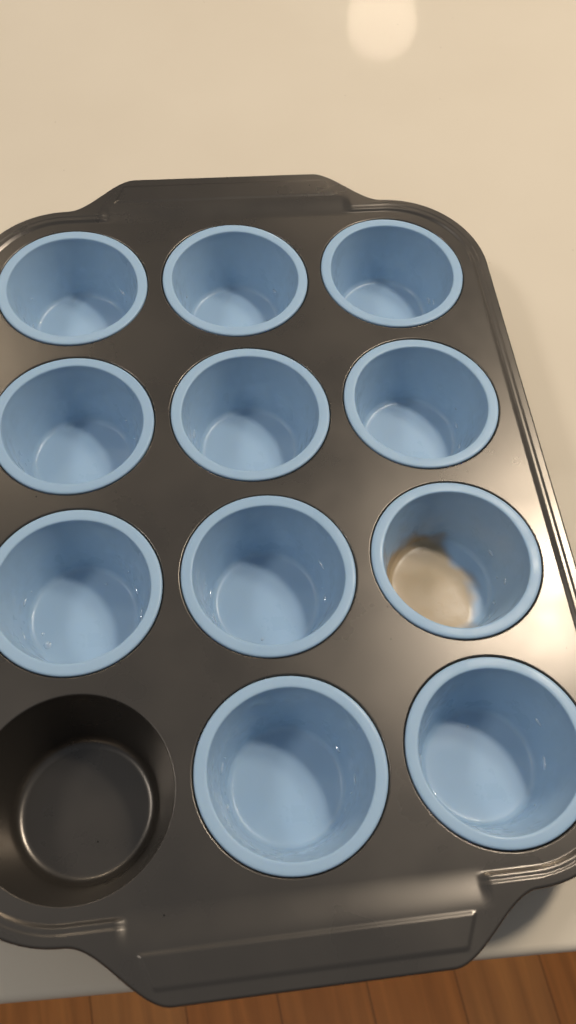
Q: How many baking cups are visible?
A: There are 11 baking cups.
